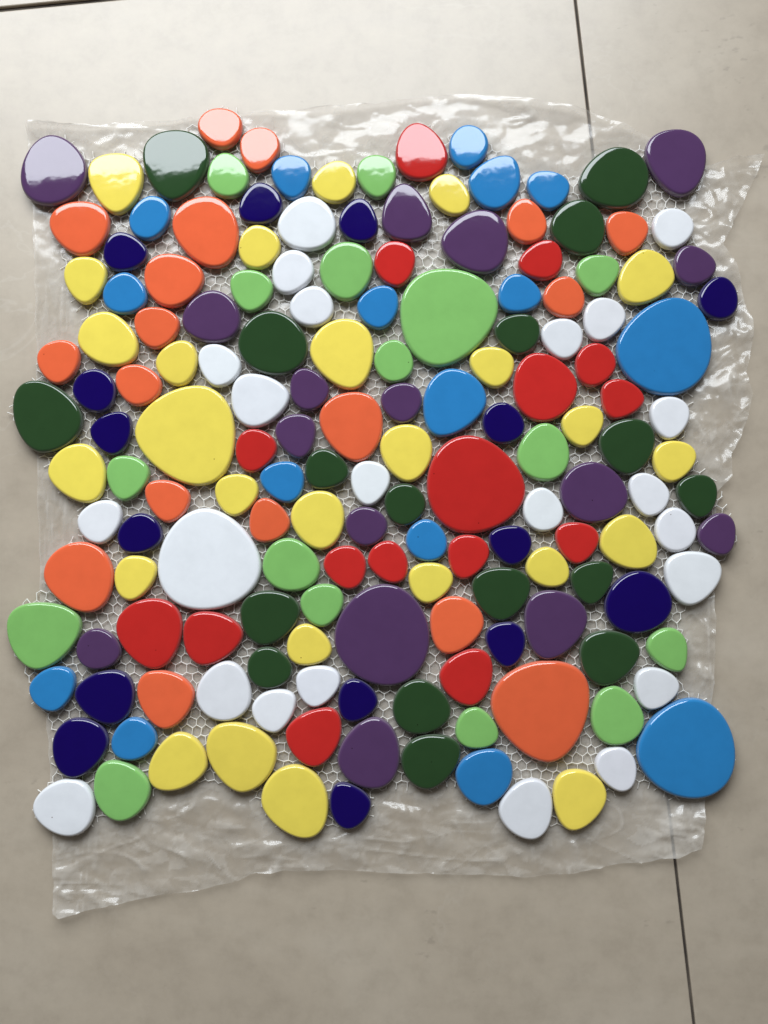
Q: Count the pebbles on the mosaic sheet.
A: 163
